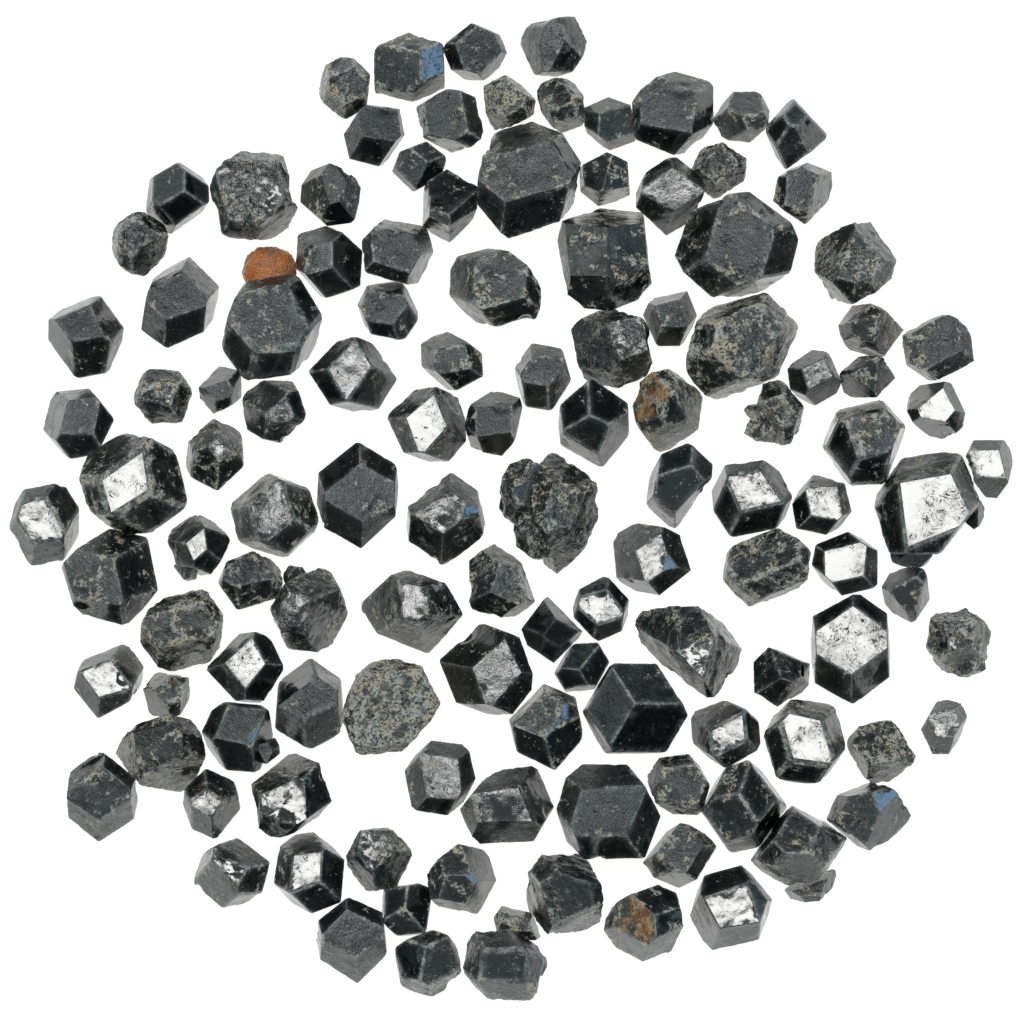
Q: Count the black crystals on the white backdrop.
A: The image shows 122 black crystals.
